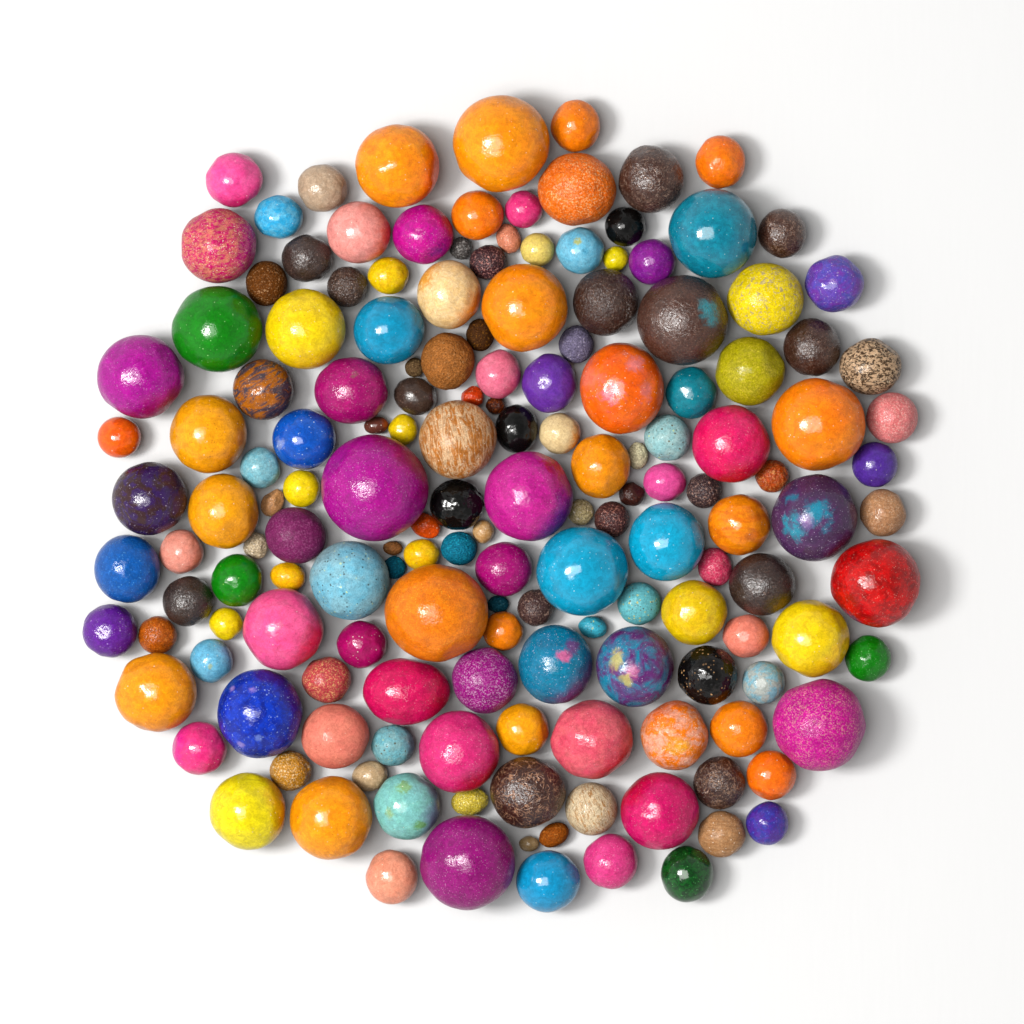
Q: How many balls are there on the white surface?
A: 160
